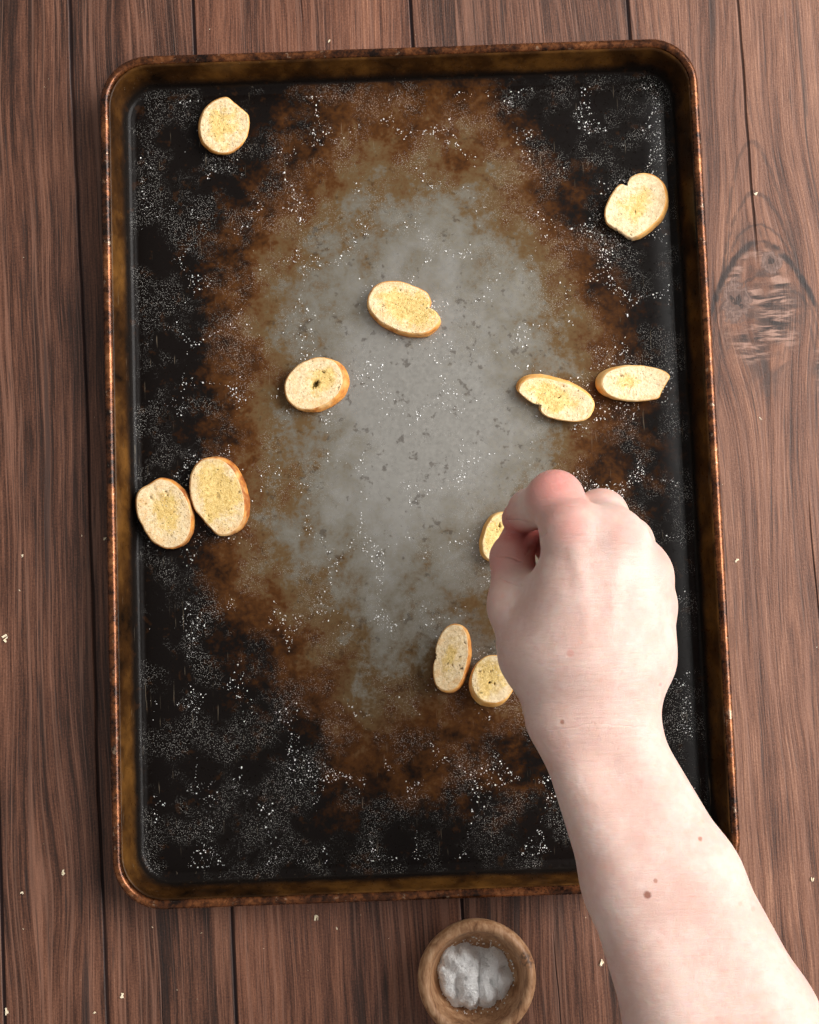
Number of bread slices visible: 11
